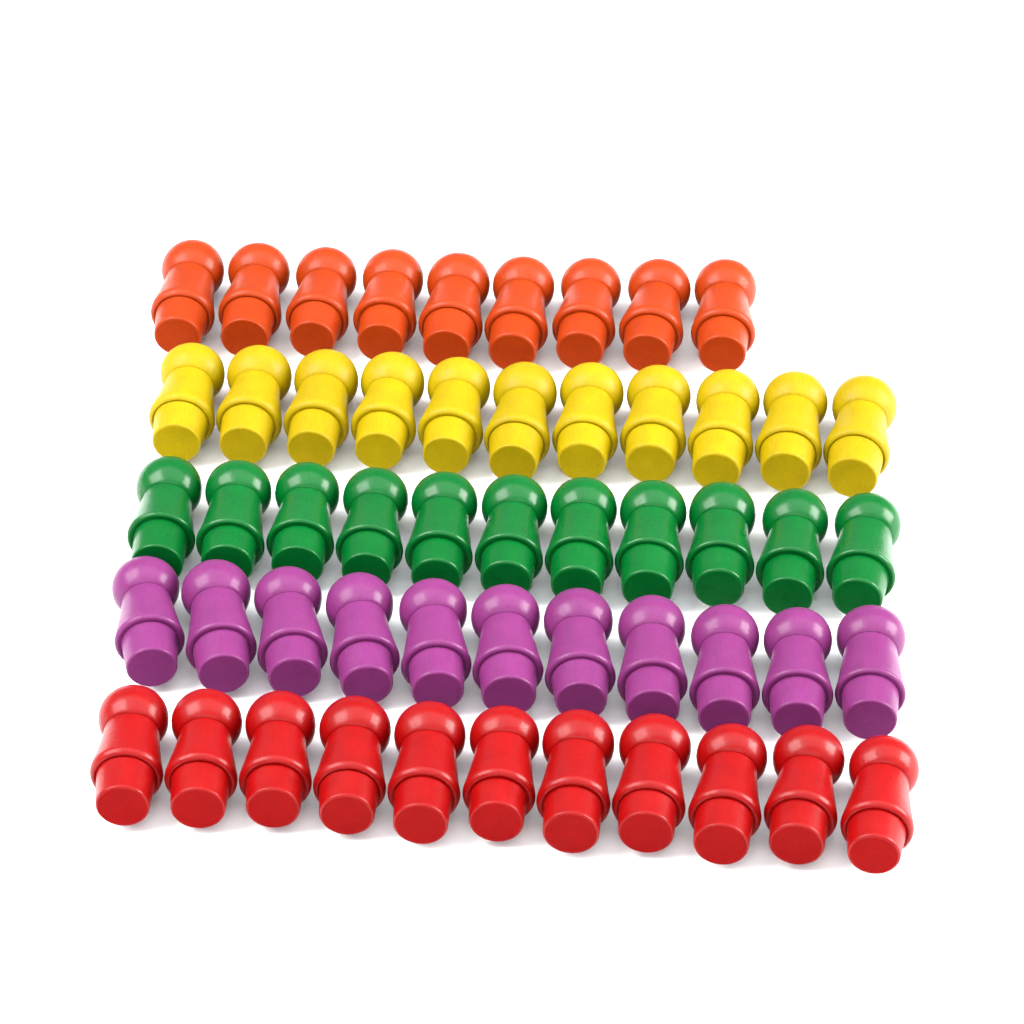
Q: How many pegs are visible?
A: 53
